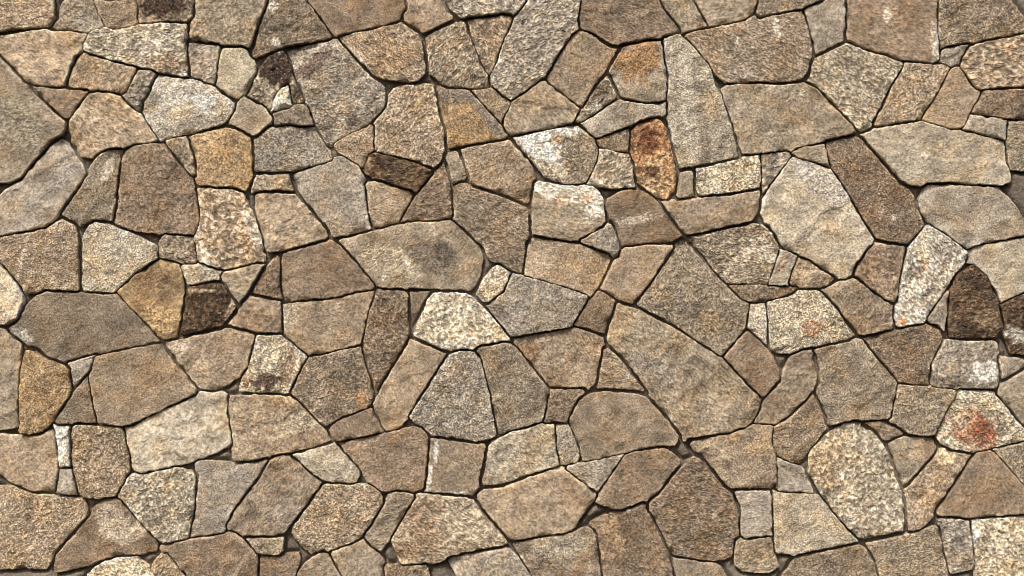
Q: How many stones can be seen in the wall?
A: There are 200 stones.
